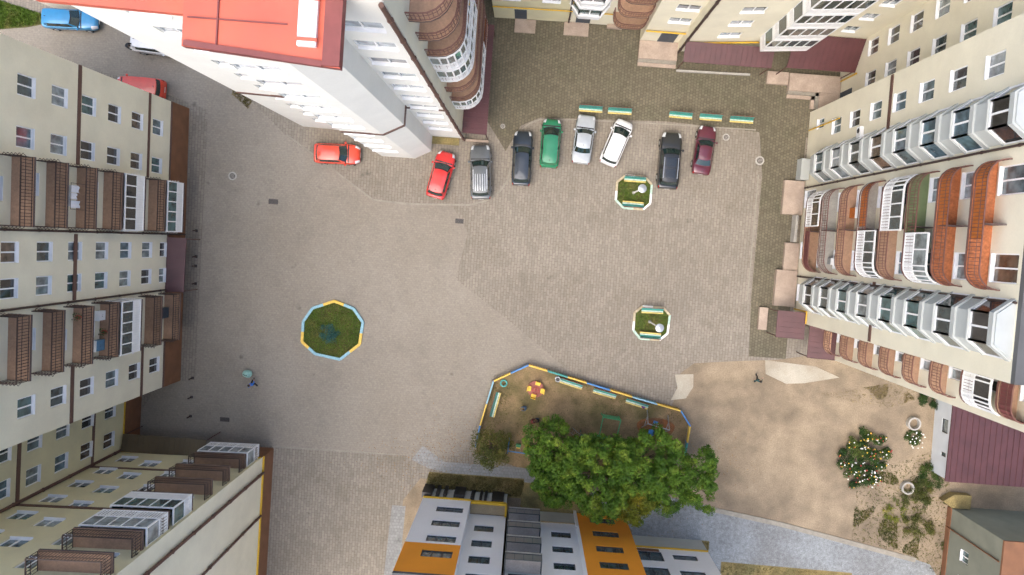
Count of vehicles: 12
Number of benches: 13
